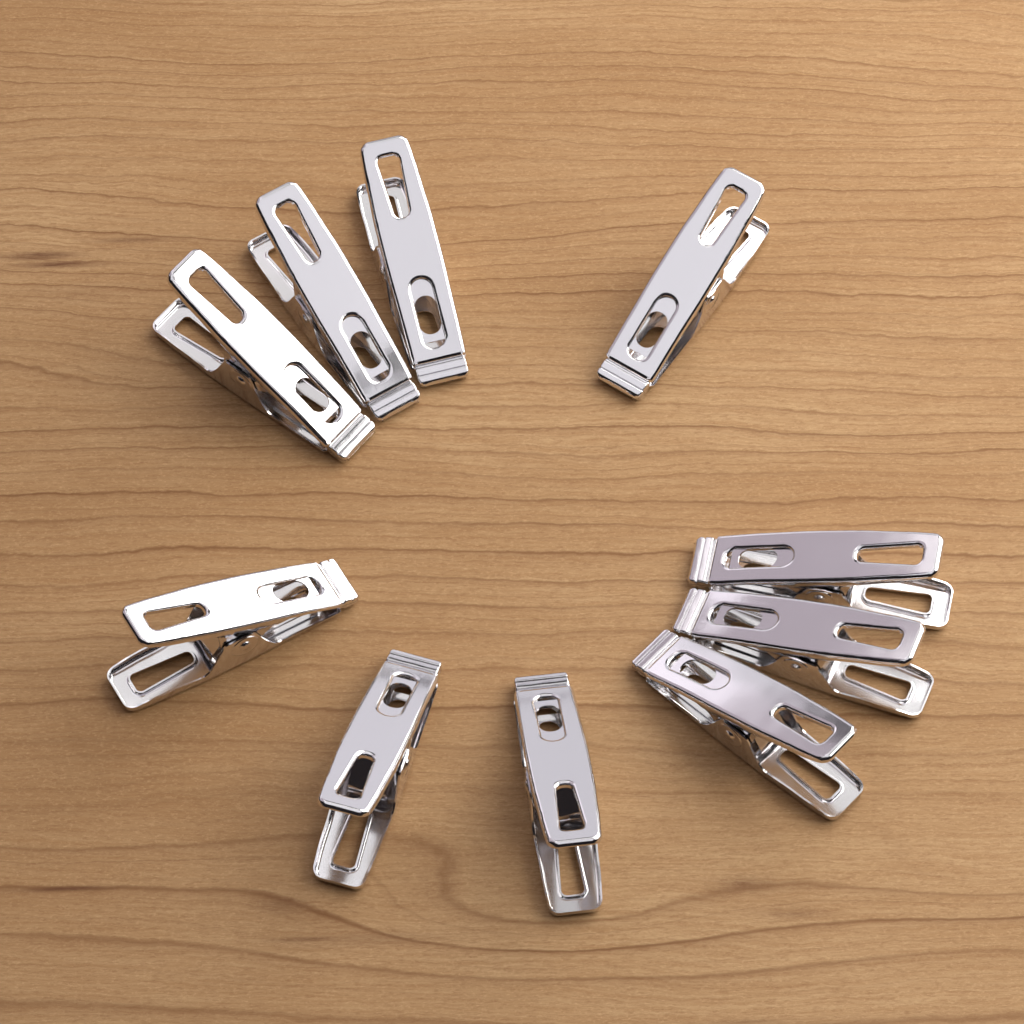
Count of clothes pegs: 10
